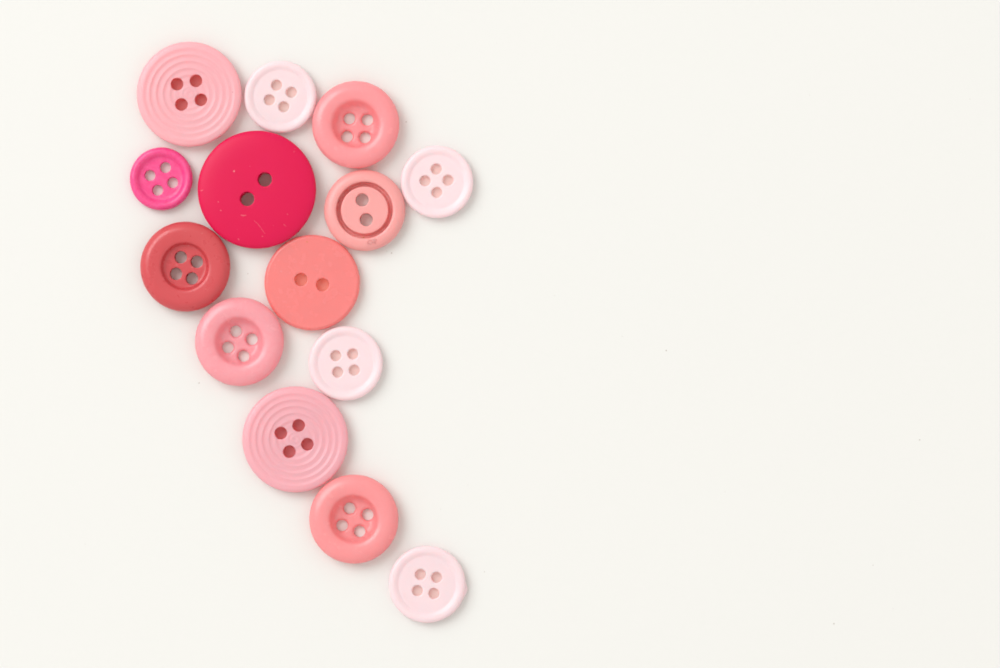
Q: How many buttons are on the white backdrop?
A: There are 14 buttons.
